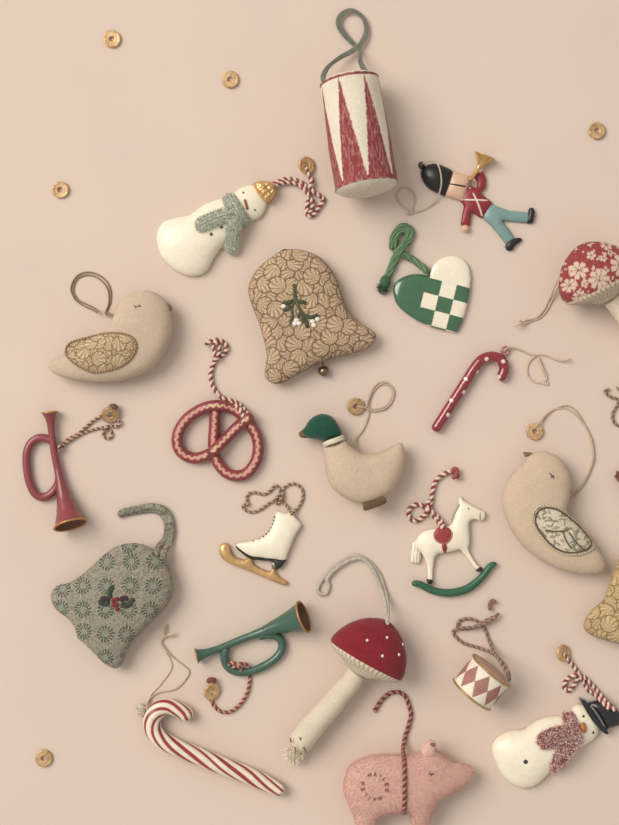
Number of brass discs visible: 11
